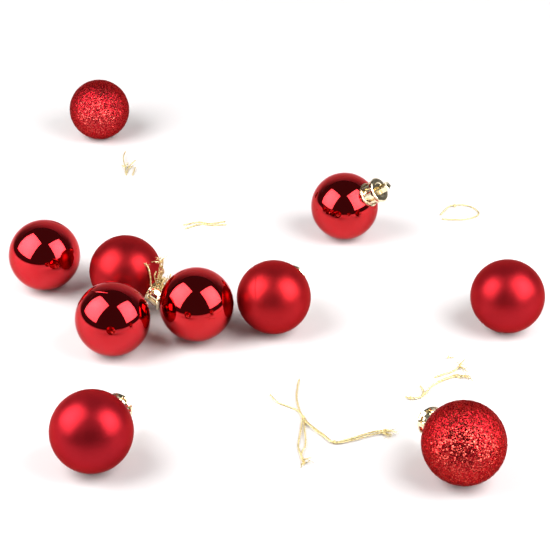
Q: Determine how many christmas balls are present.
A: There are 10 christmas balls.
